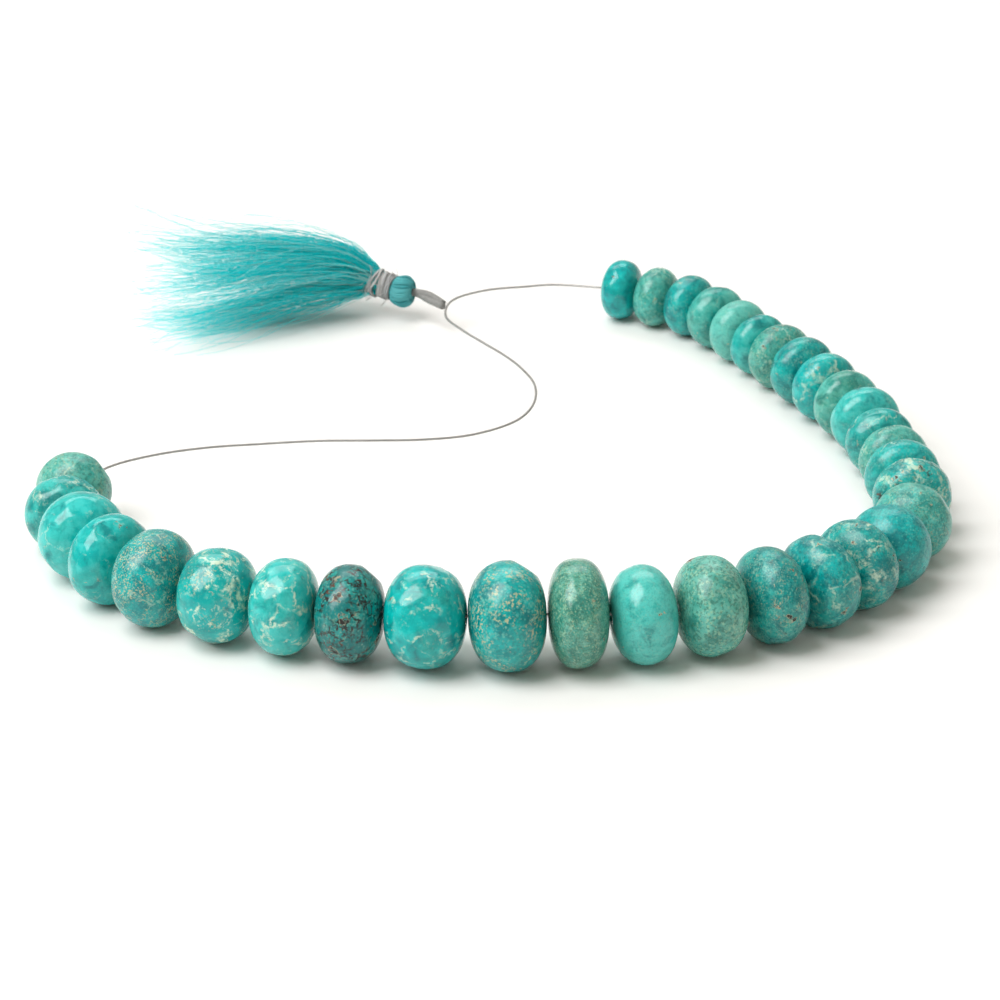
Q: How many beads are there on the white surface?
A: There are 33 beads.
